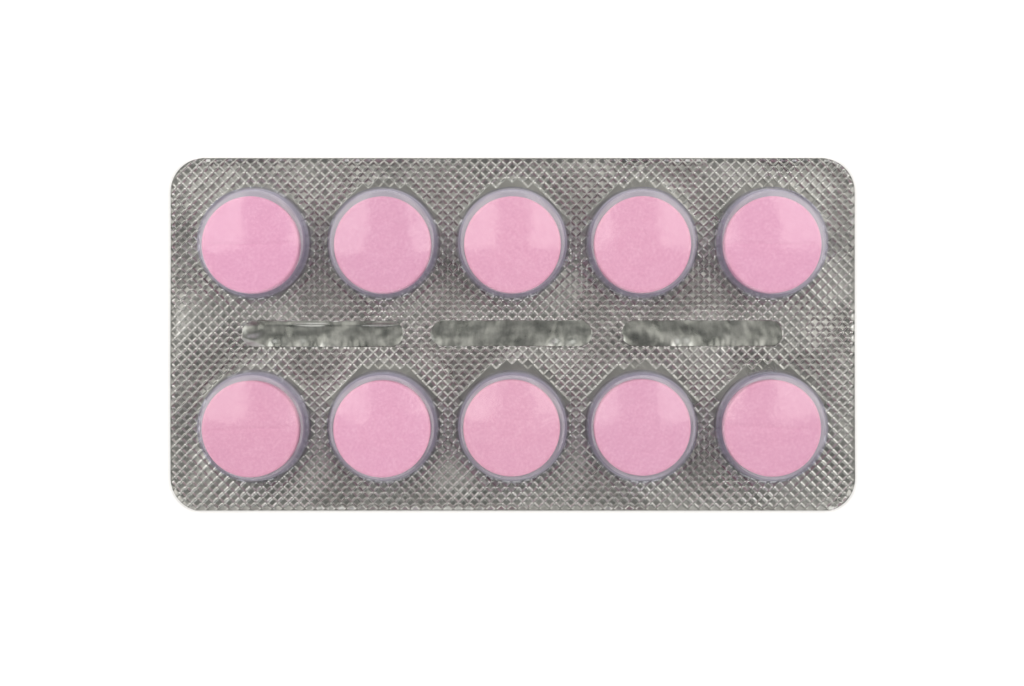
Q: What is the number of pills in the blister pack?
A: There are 10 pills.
